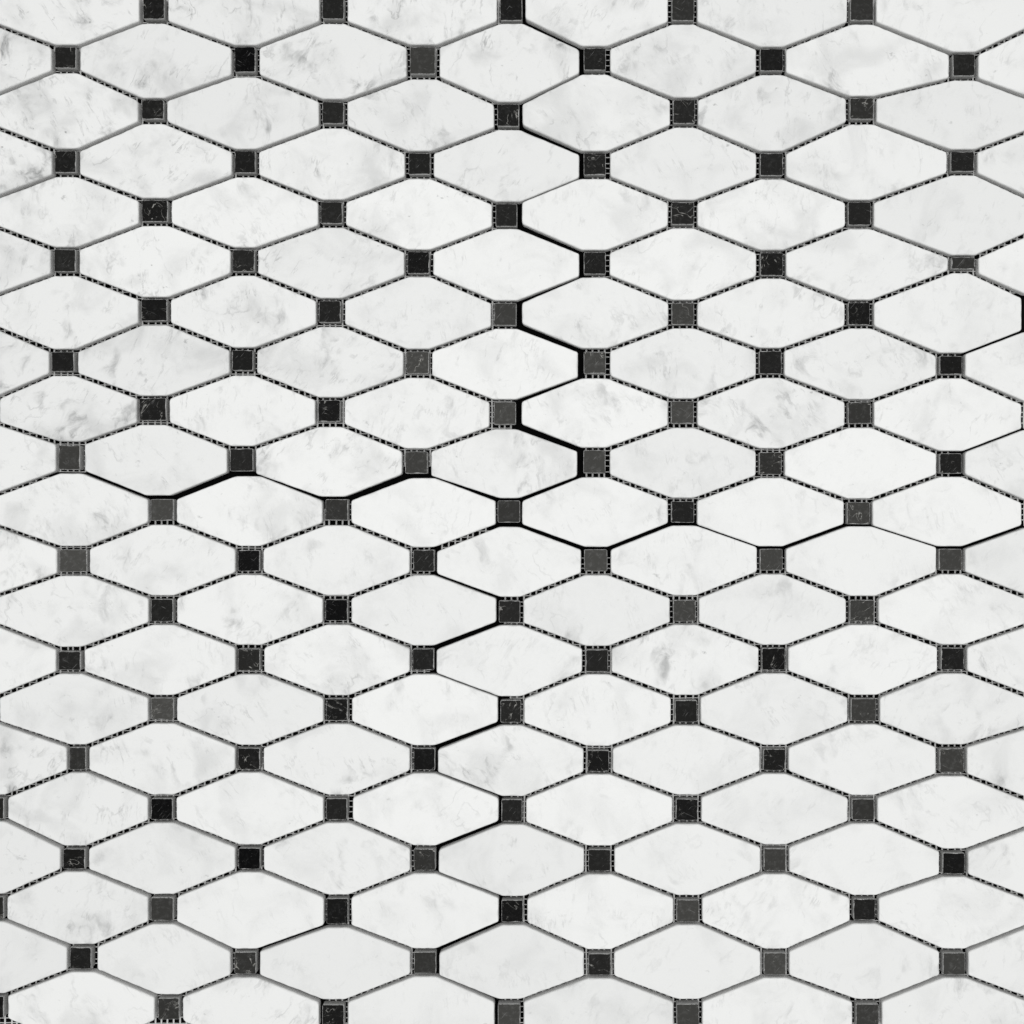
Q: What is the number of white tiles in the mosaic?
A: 136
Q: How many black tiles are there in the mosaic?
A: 118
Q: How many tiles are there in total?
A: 254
